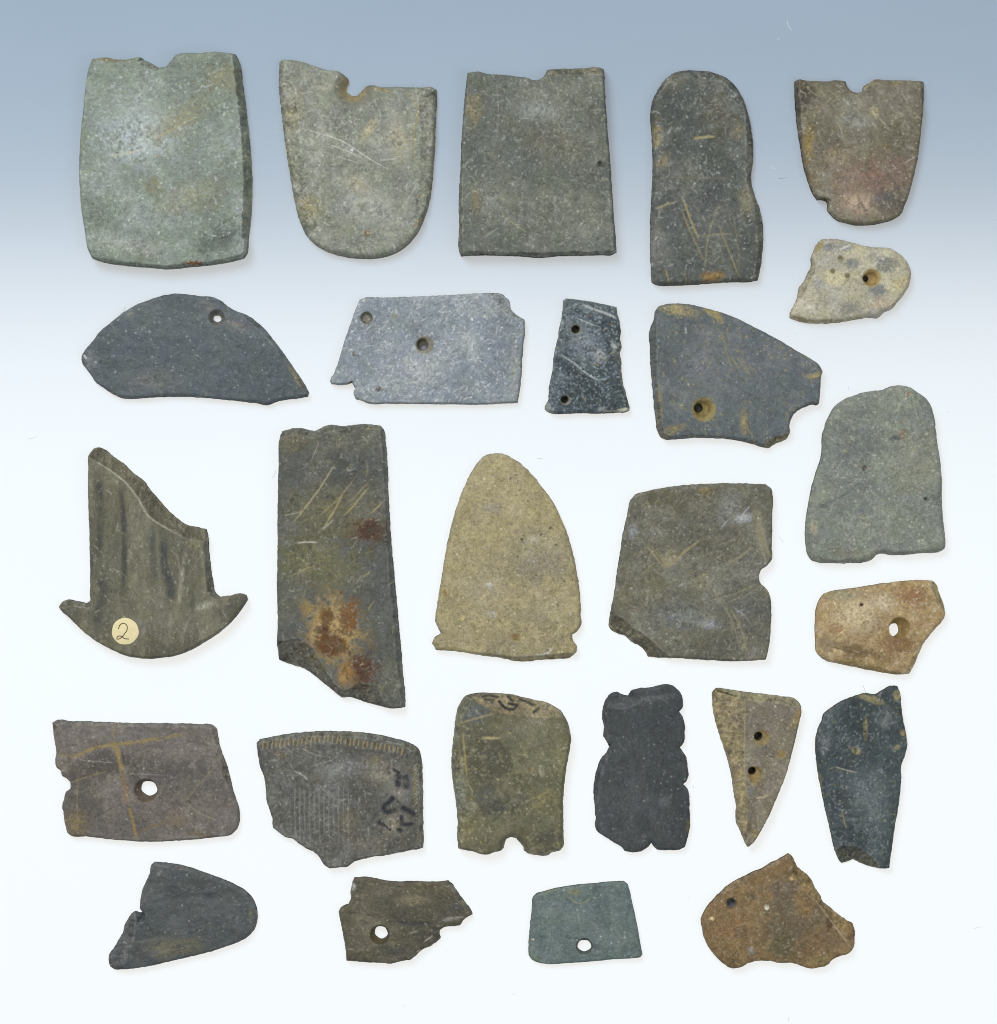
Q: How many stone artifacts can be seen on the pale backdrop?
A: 26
